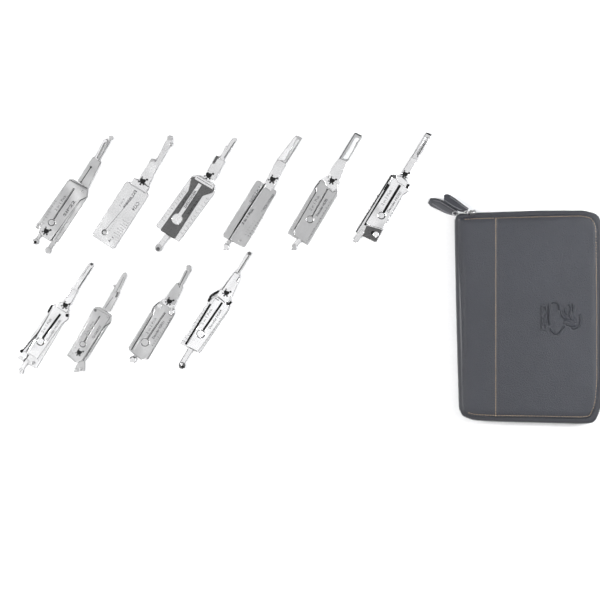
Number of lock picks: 10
